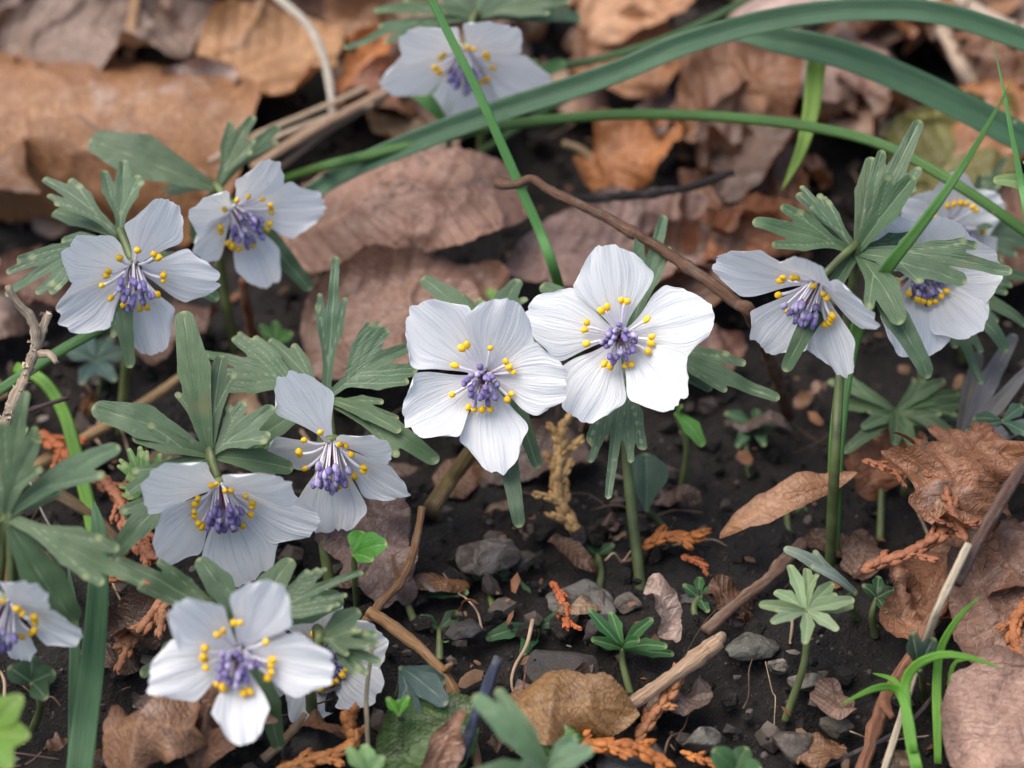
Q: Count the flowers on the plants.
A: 13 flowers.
